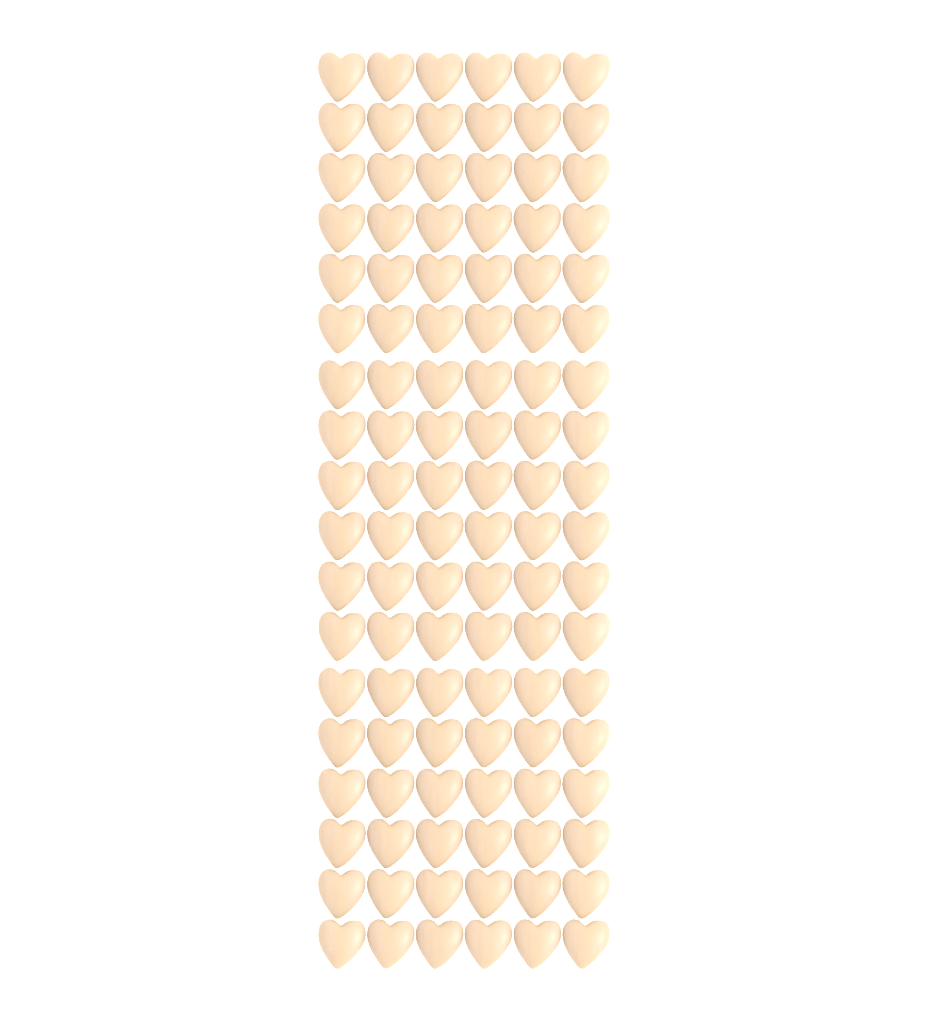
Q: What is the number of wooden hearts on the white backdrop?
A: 108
